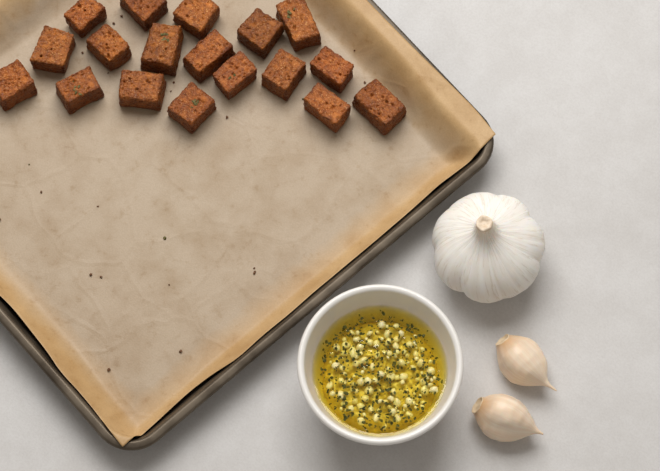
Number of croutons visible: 18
